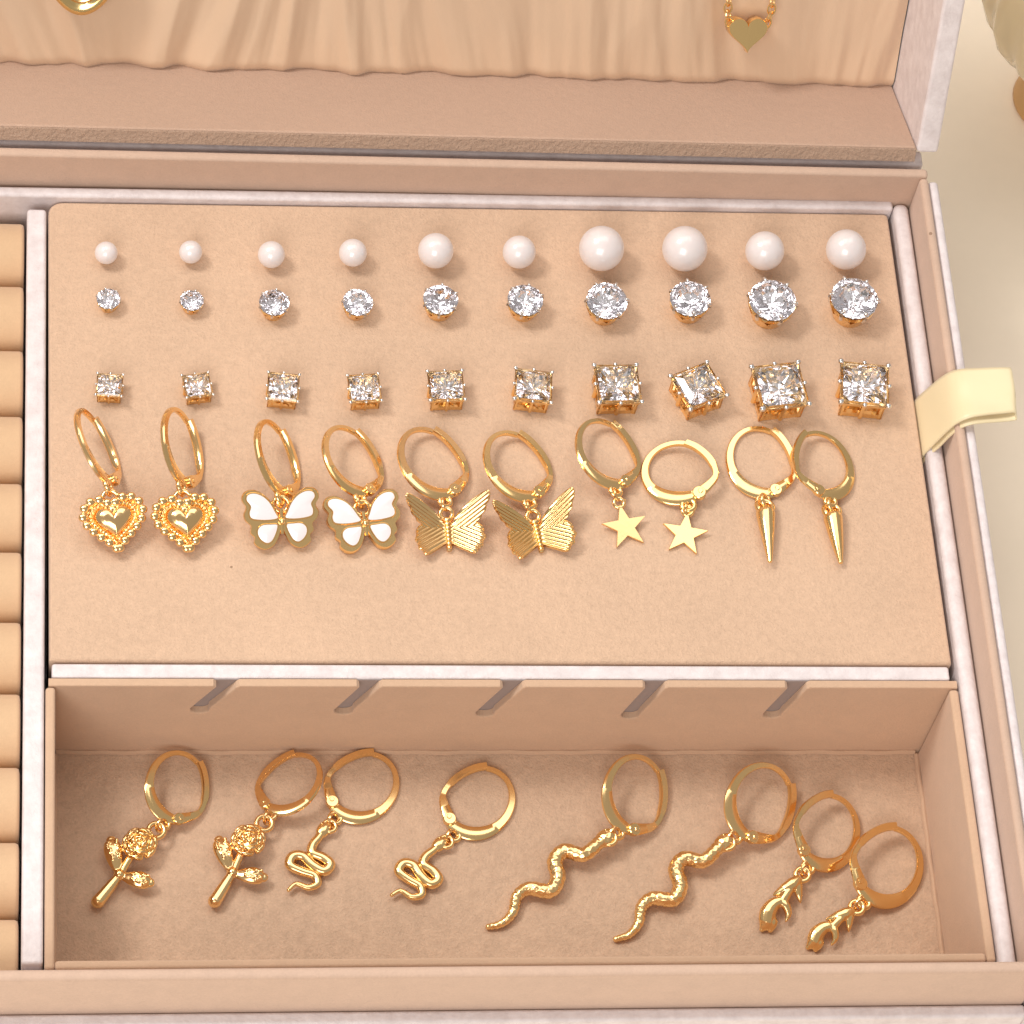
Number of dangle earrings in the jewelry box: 18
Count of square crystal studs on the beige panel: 10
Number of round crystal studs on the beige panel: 10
